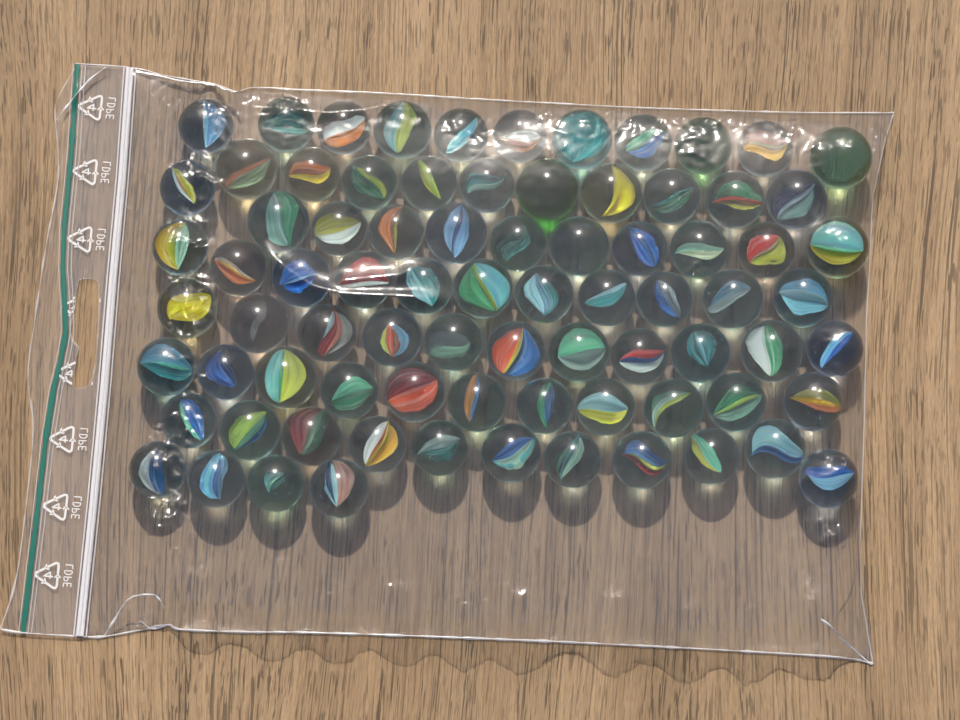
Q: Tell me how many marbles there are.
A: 80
